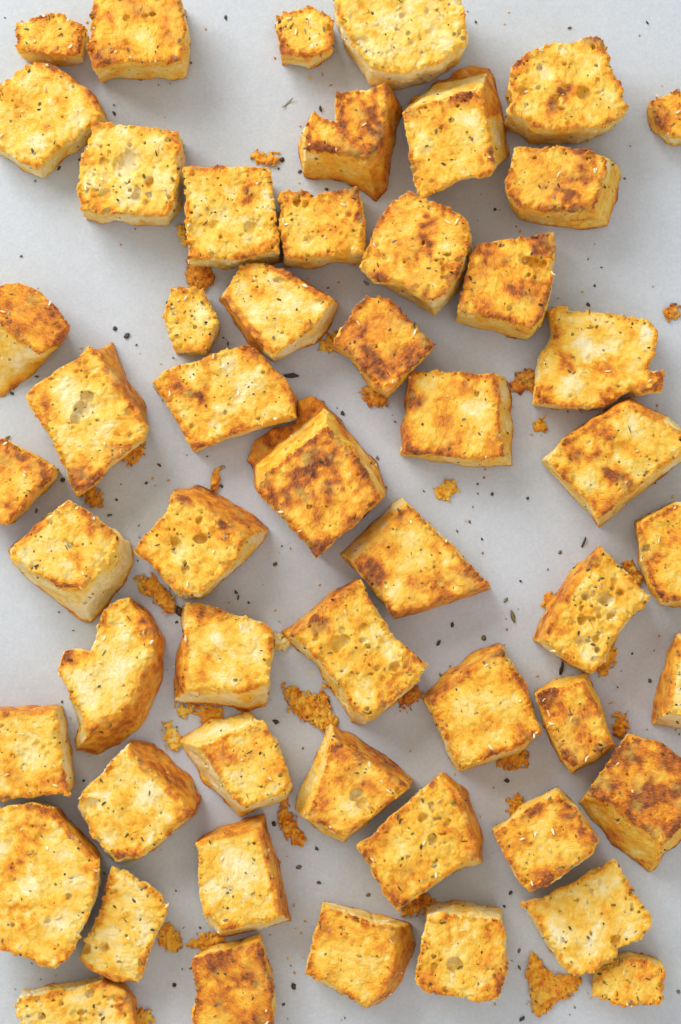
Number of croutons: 53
